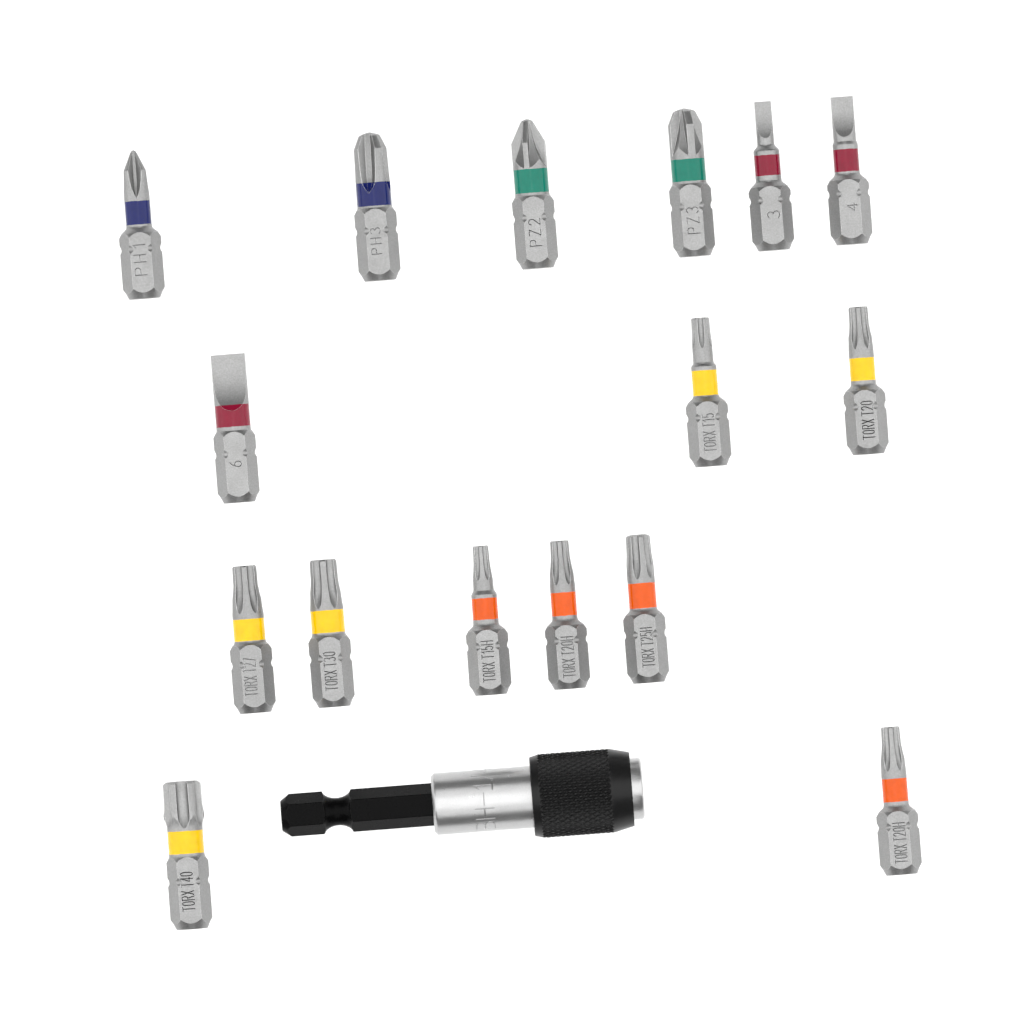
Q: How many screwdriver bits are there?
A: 16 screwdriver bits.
